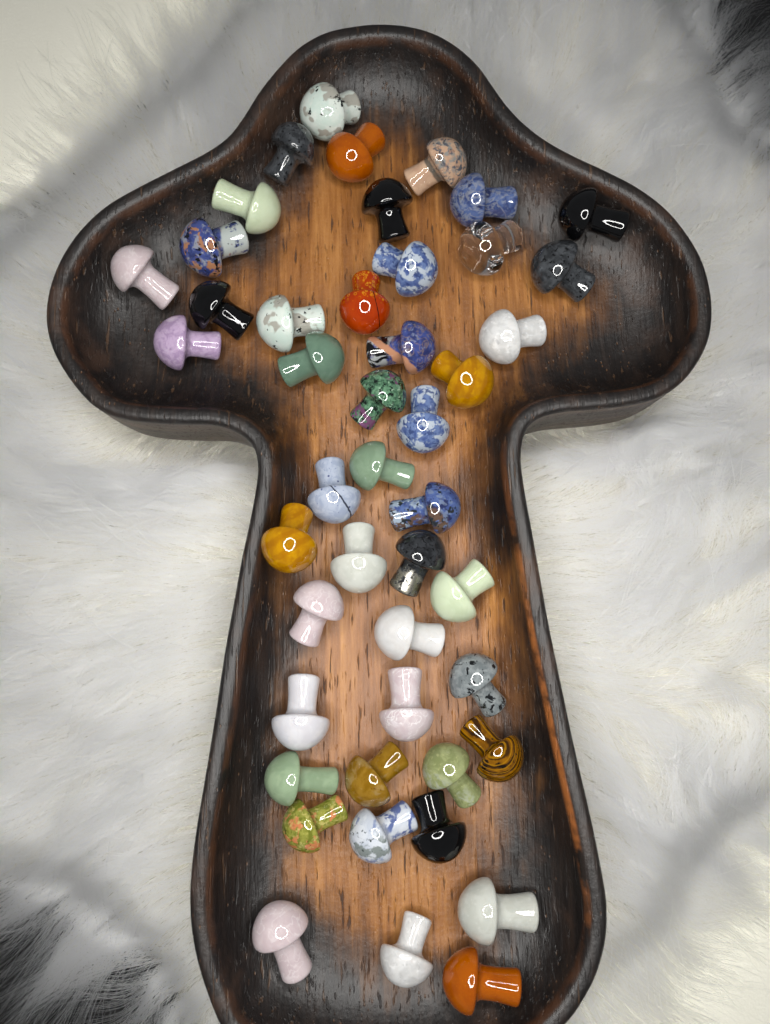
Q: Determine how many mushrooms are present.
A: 46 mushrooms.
